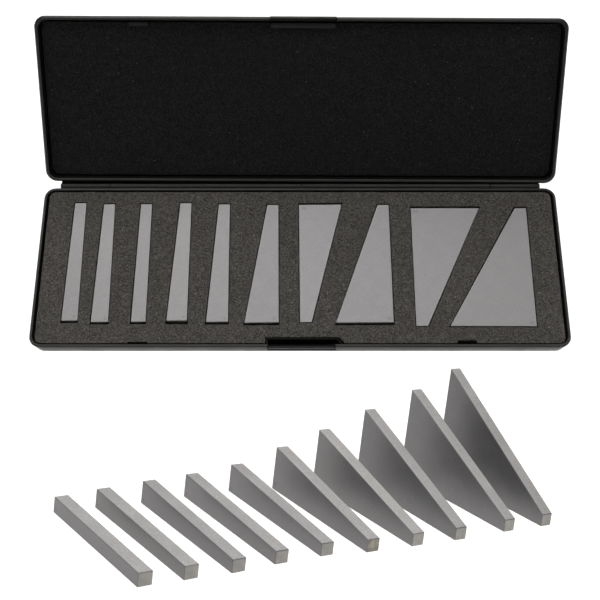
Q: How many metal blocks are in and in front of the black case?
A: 20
